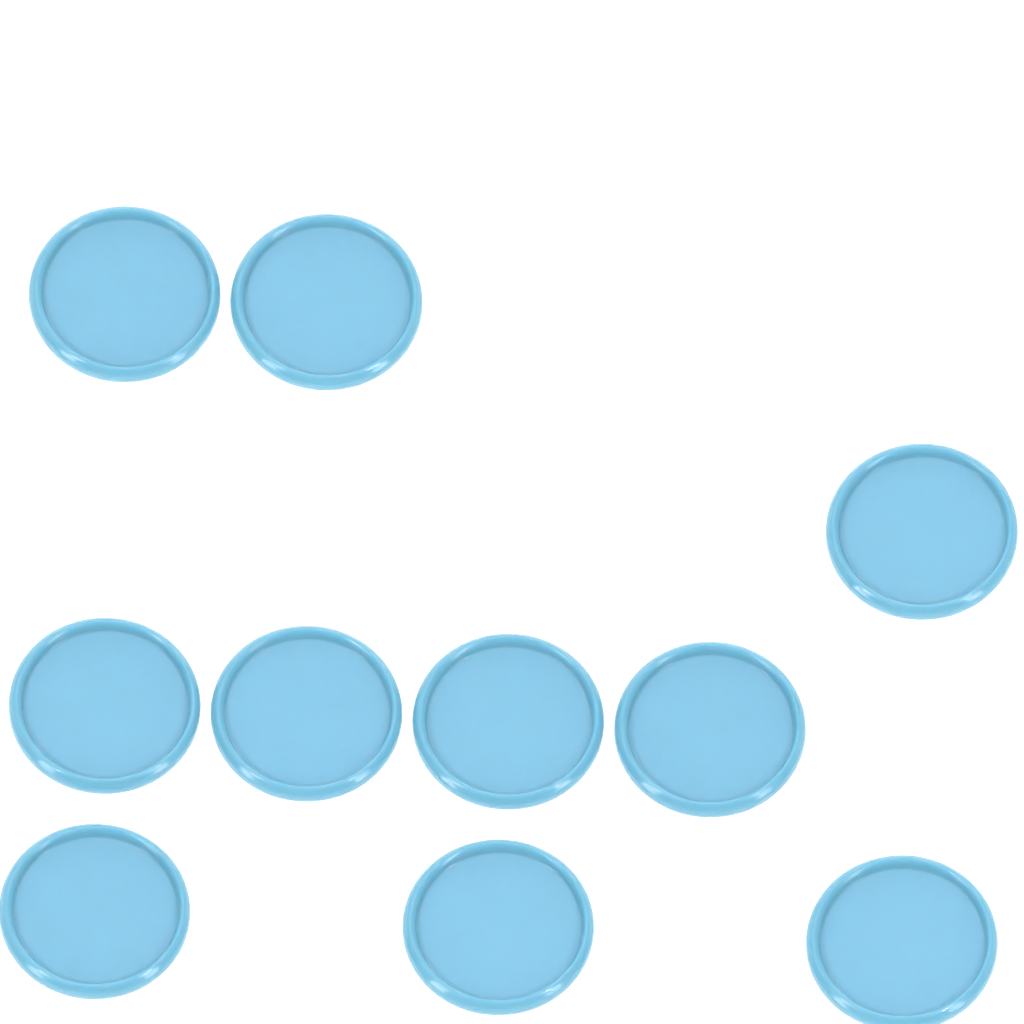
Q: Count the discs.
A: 10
